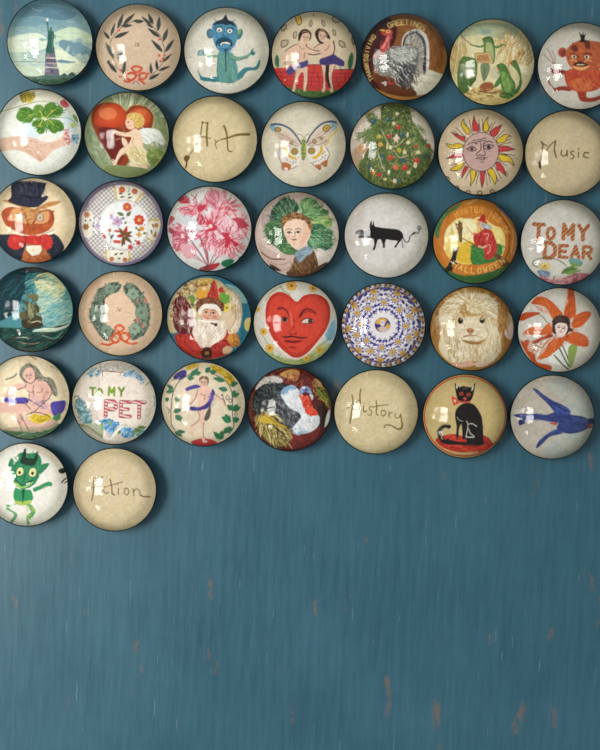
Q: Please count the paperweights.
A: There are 37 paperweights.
